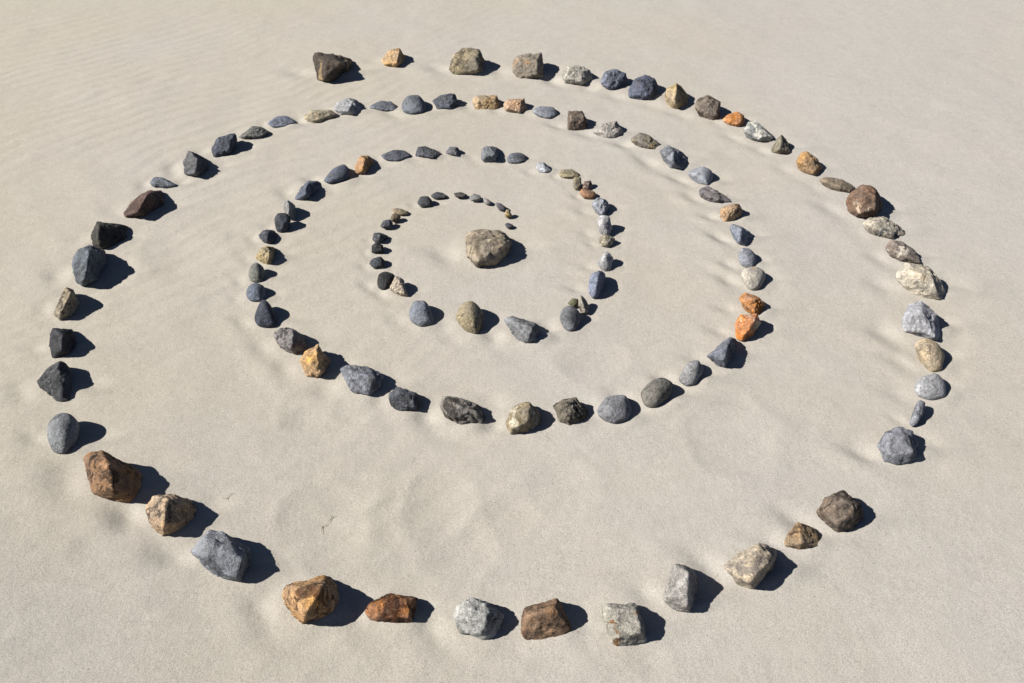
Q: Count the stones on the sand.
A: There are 126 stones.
